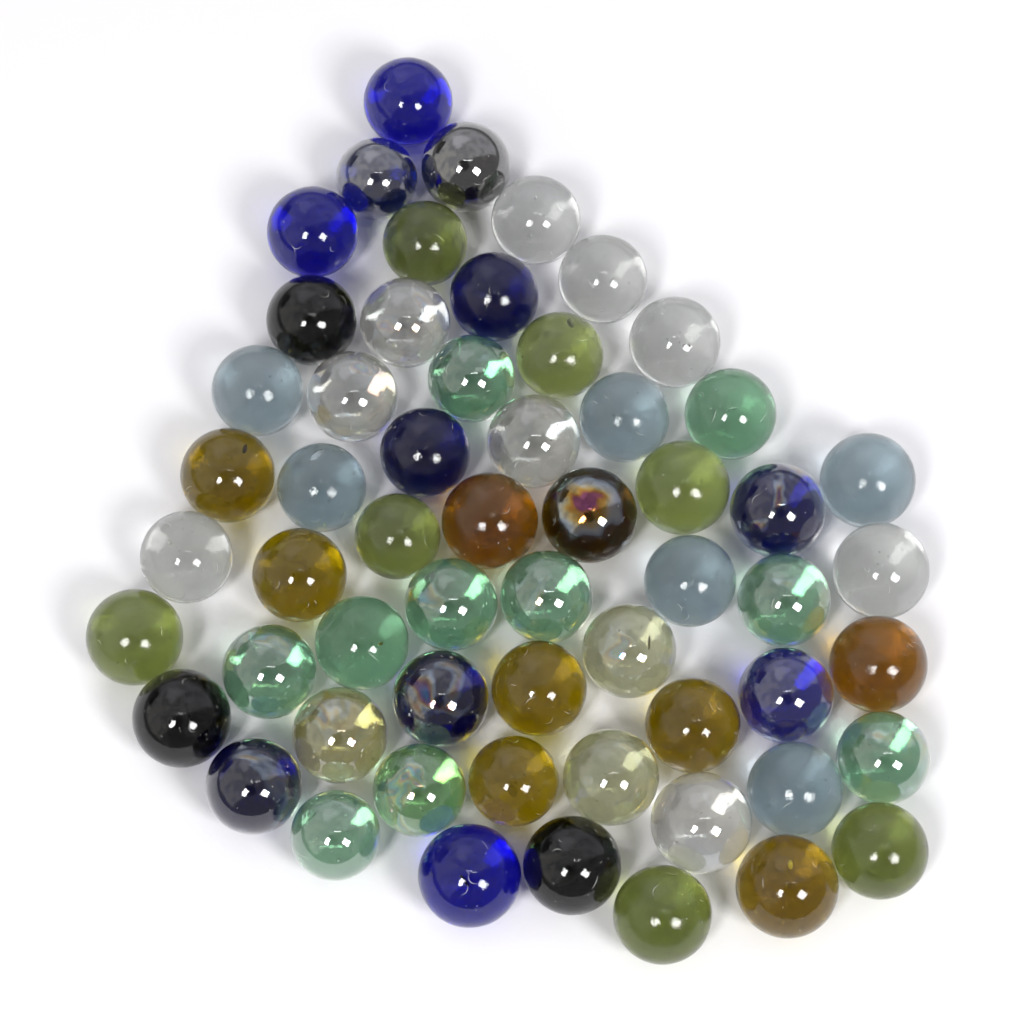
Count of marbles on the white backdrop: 58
